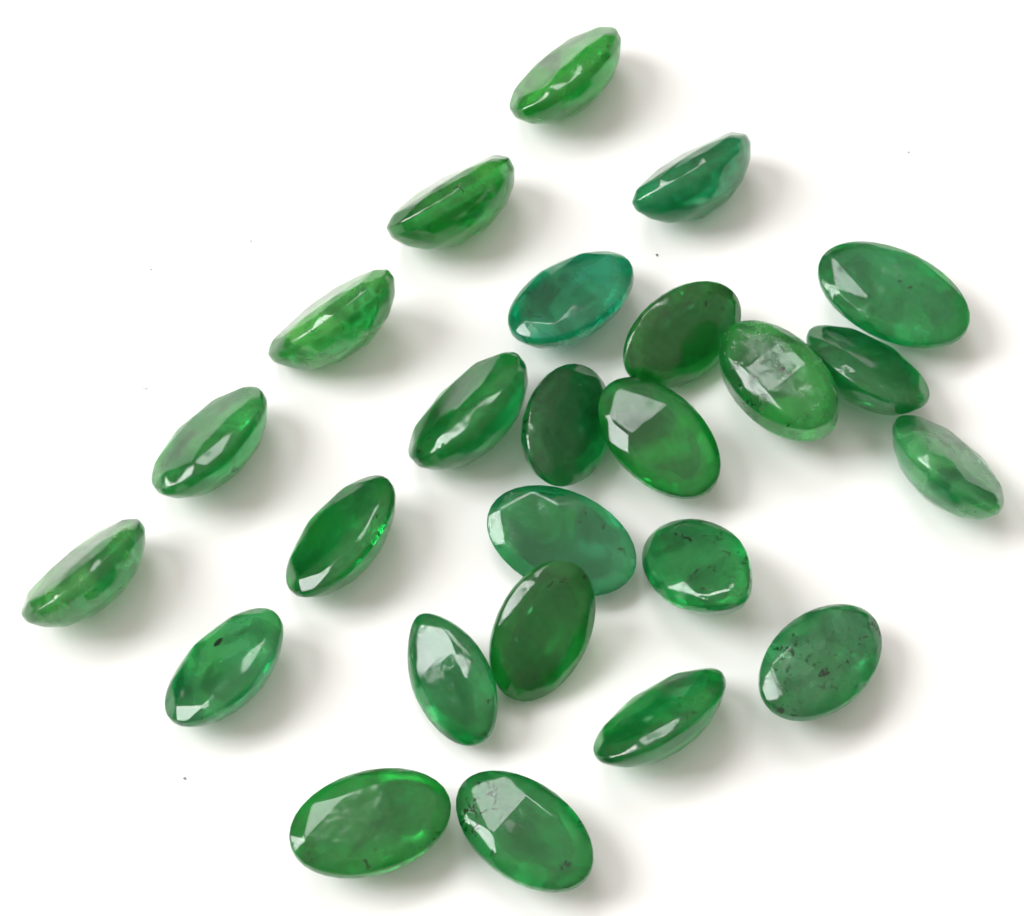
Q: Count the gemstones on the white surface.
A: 25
